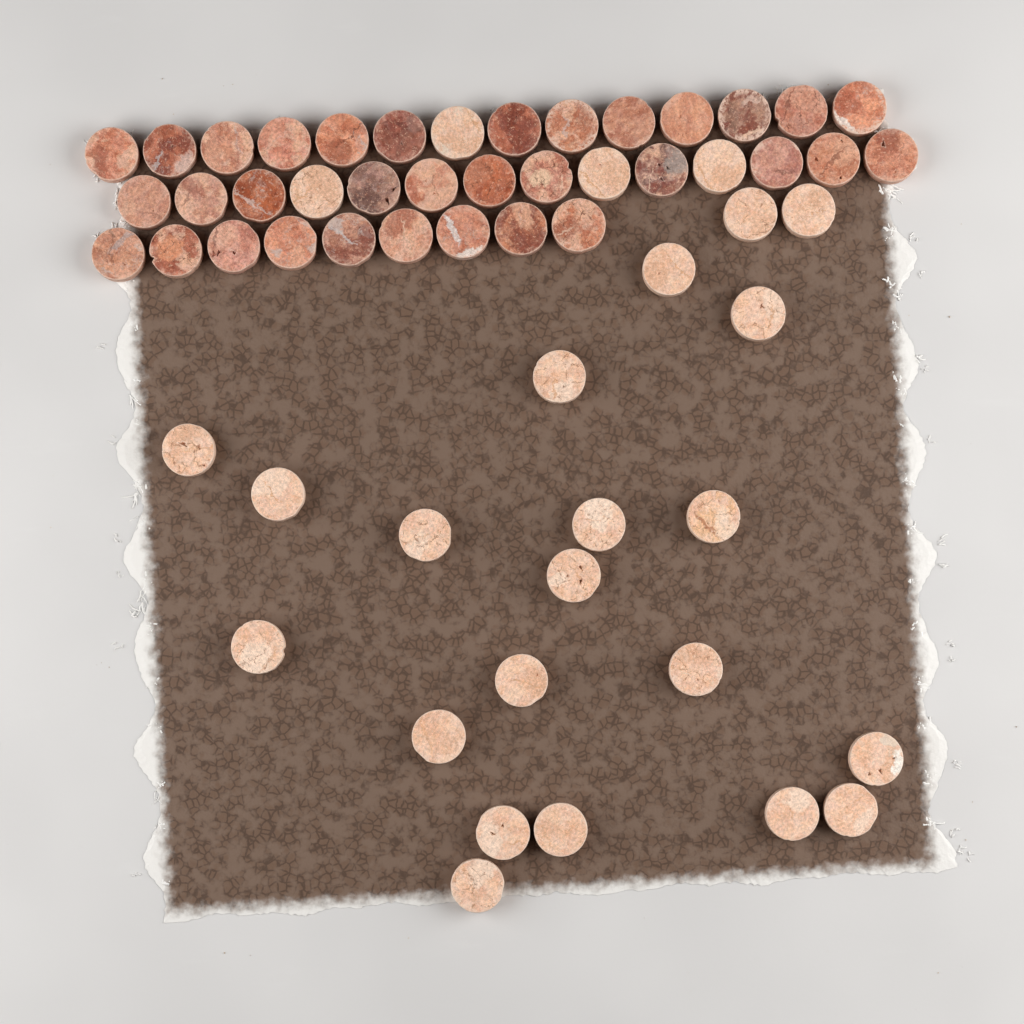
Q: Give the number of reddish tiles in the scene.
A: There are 33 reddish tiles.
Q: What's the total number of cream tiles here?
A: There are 25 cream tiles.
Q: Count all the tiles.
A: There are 58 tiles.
